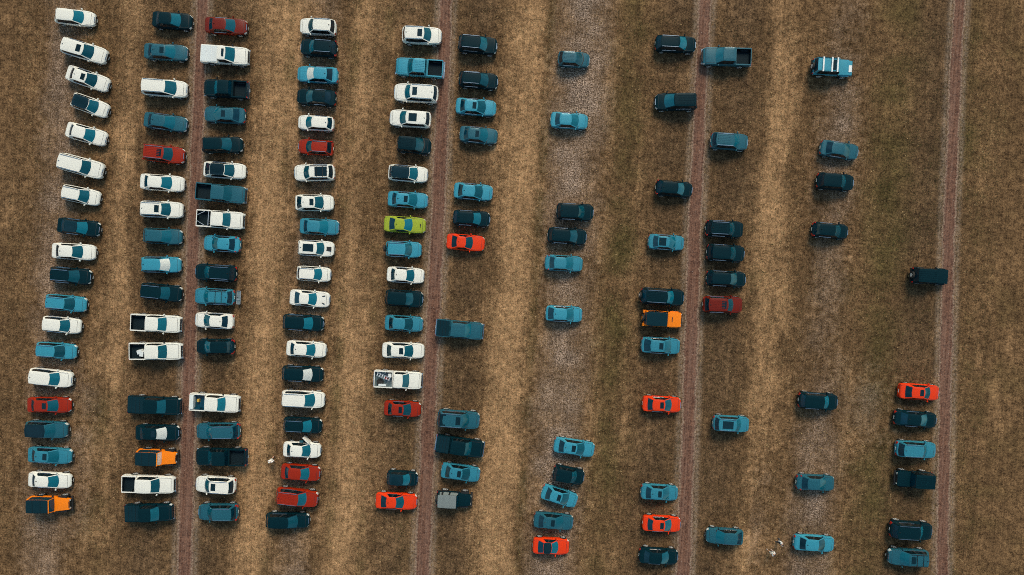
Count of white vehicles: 40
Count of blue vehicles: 46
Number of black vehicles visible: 44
